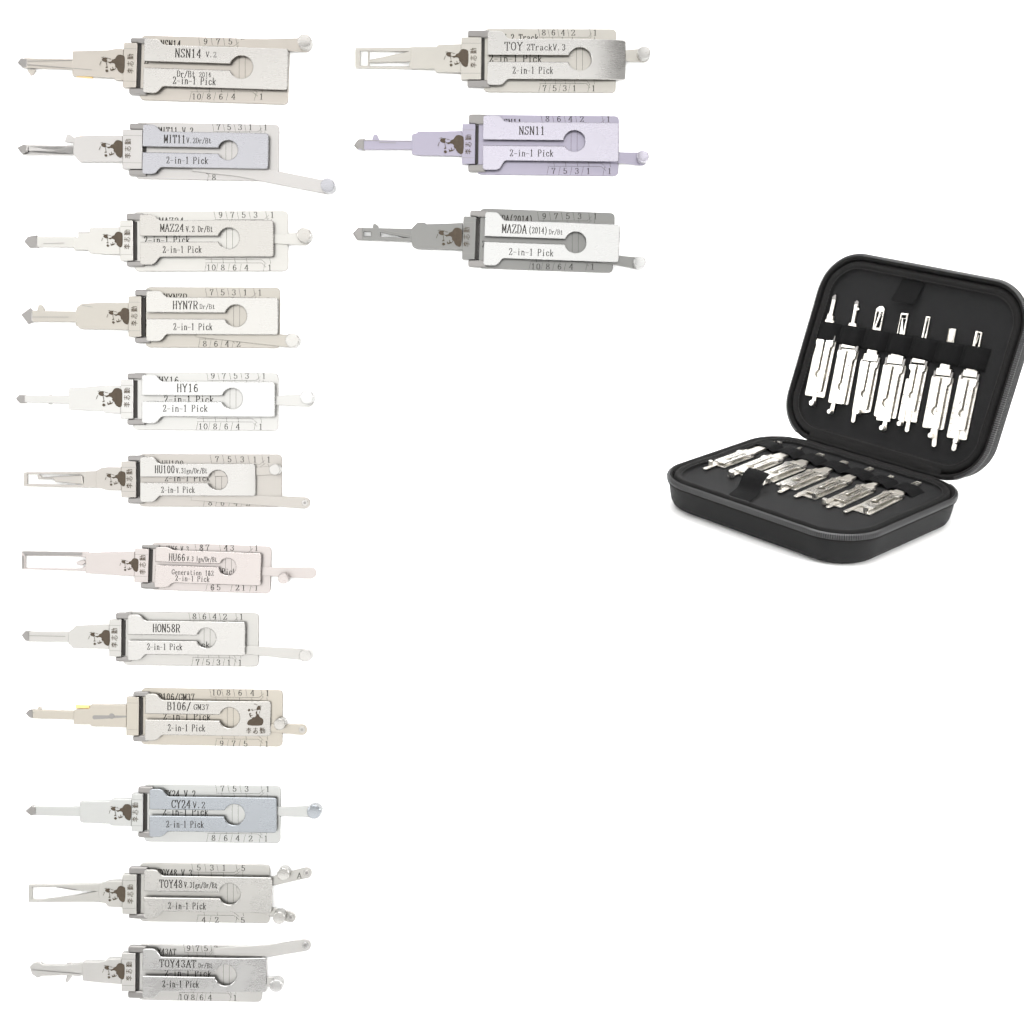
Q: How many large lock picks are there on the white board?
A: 15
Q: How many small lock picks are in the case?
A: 14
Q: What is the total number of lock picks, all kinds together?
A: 29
